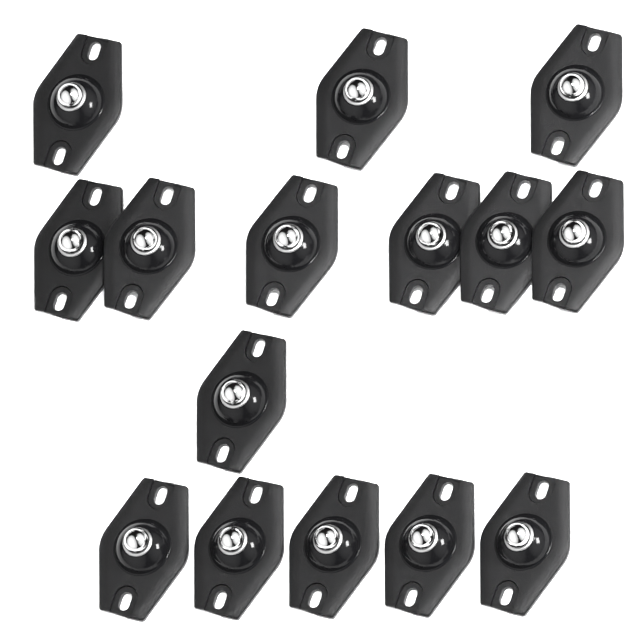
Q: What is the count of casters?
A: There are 15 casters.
